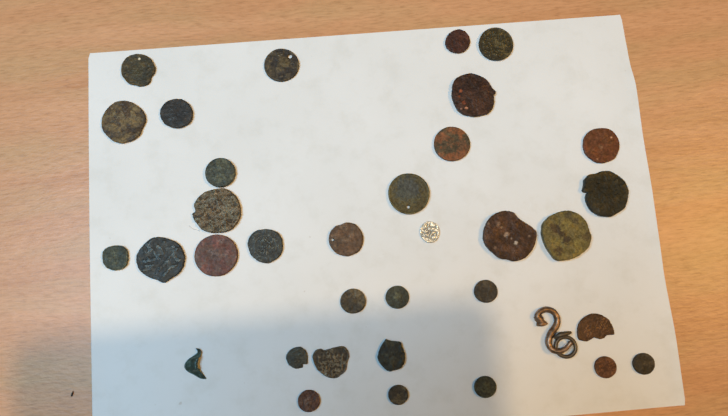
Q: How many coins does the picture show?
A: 33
